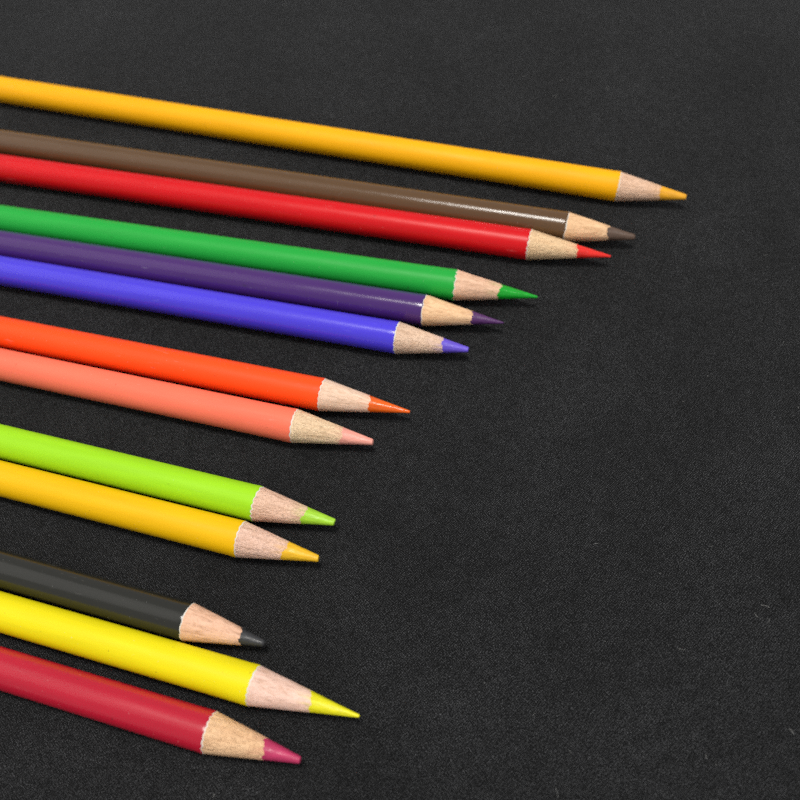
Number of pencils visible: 13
